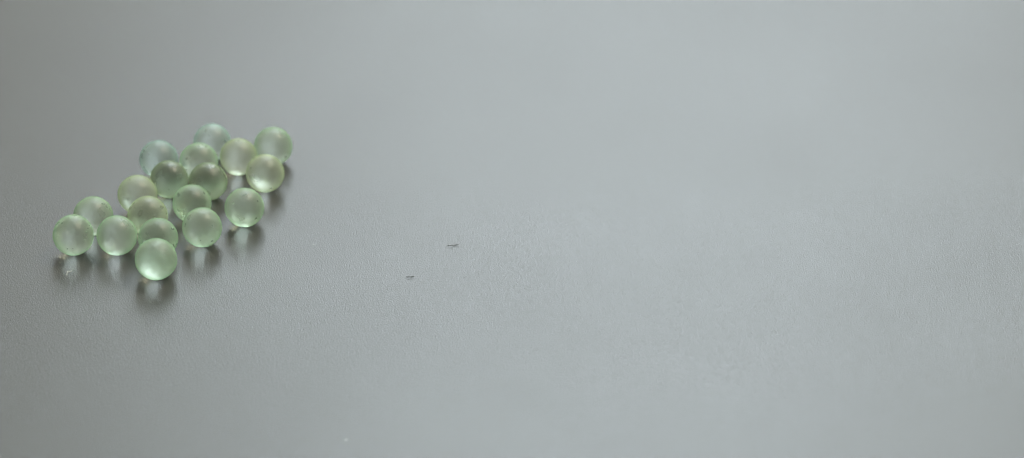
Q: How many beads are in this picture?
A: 18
